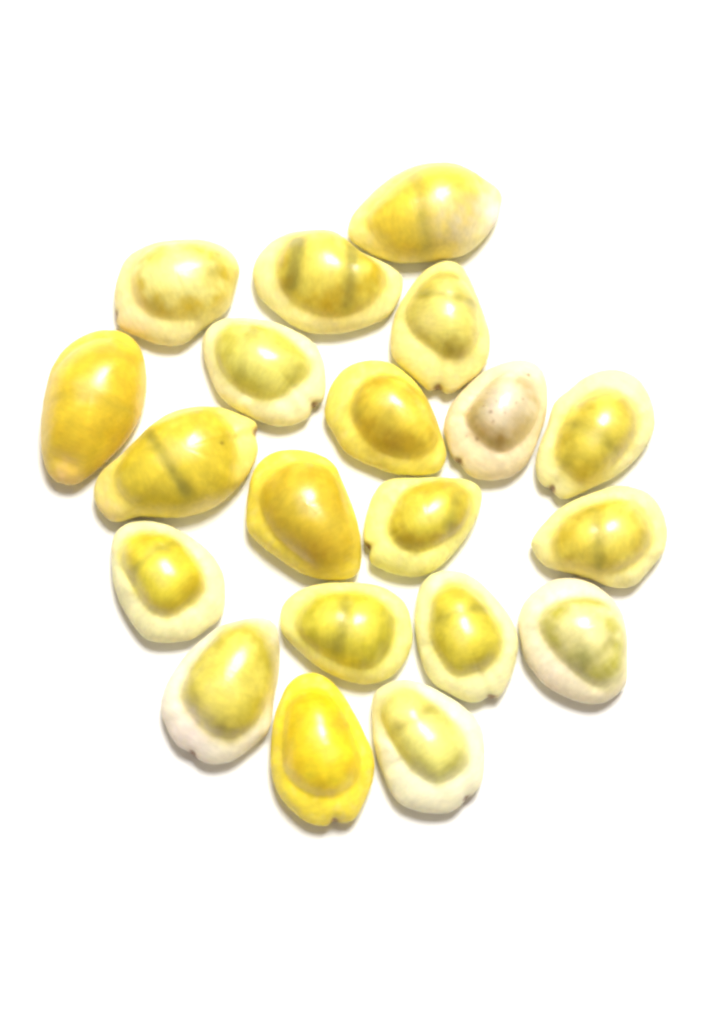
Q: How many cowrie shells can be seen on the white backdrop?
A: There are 20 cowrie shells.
